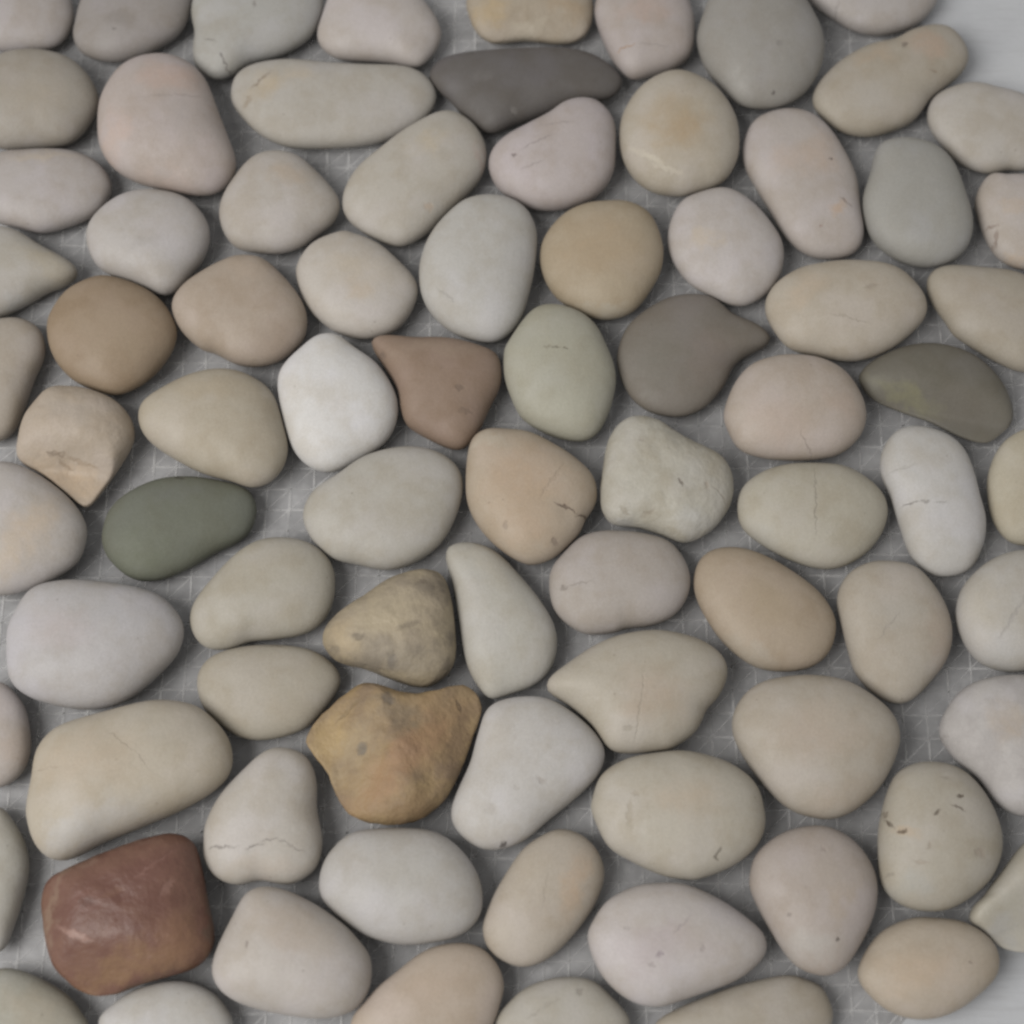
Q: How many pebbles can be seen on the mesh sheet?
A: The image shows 82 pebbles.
